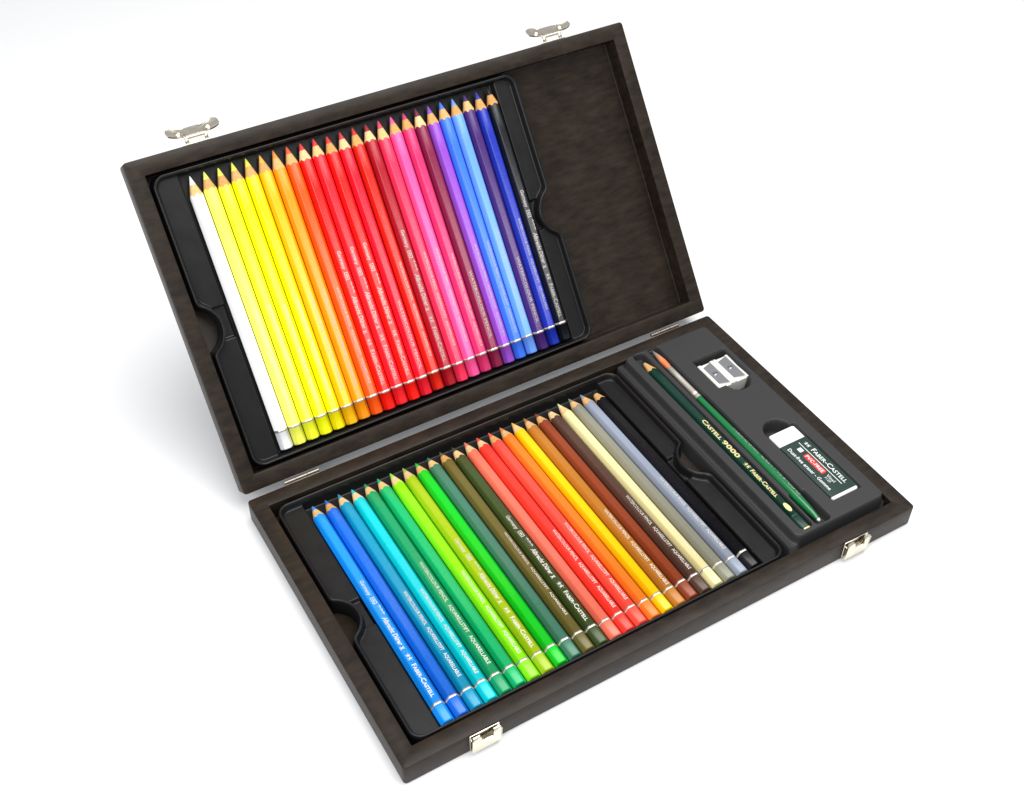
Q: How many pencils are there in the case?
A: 49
